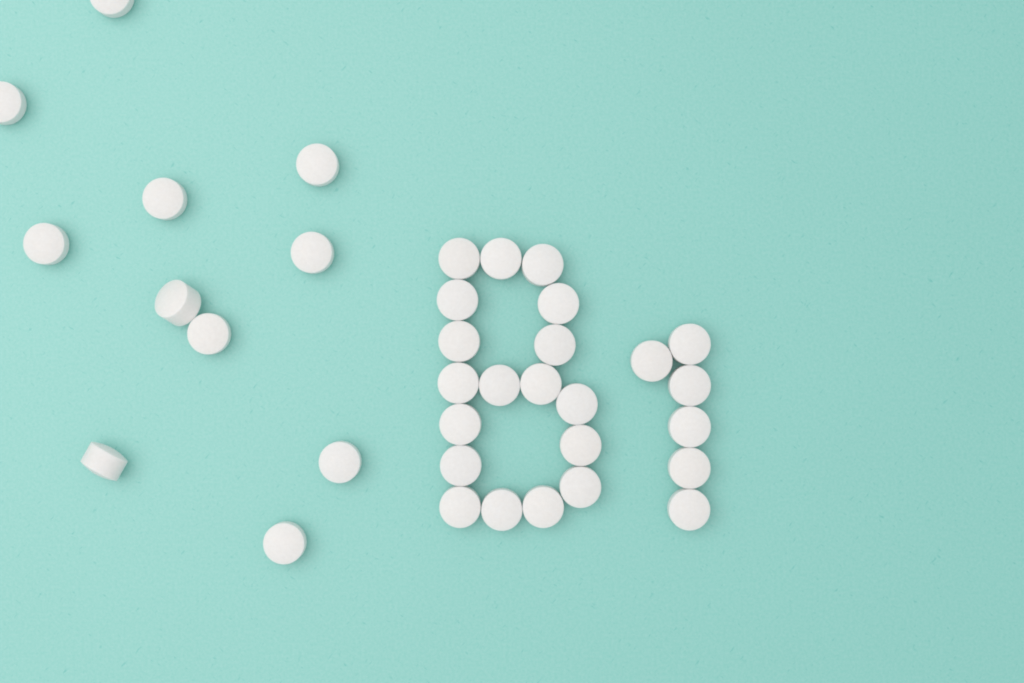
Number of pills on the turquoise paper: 35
